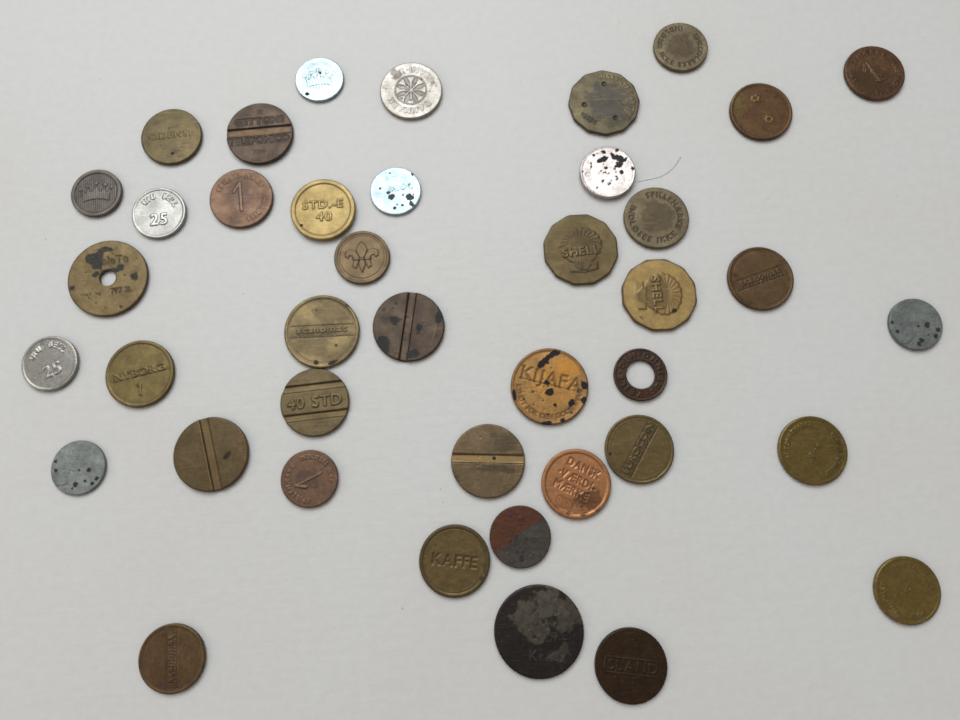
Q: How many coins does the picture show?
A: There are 41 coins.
